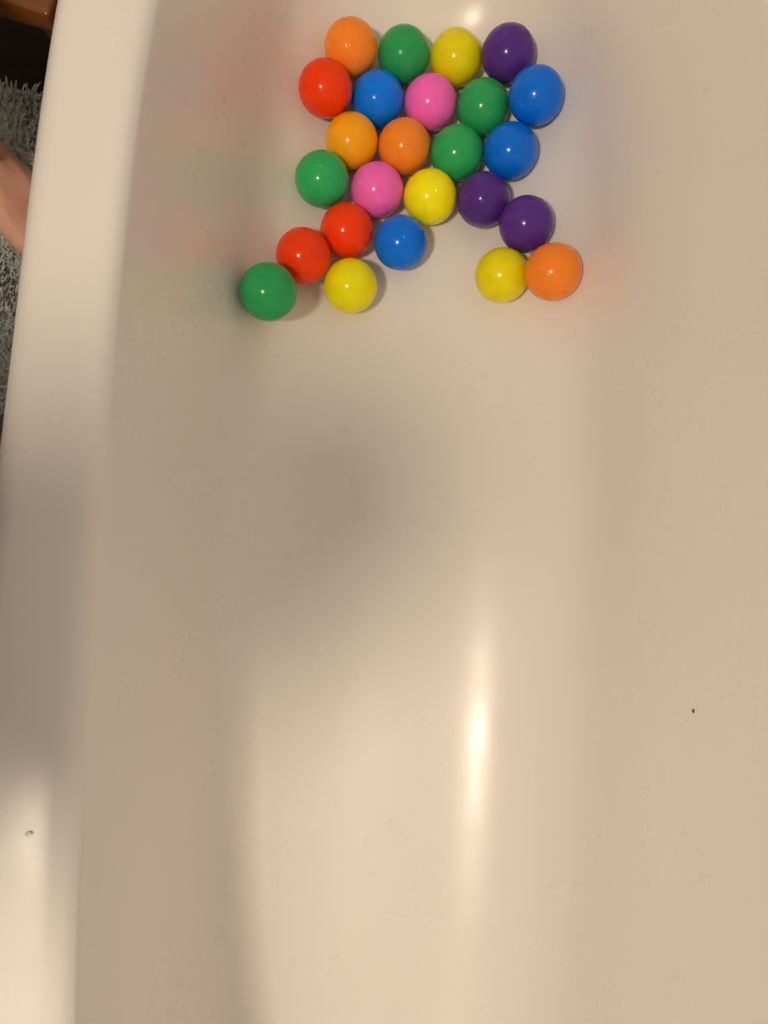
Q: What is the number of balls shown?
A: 25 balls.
